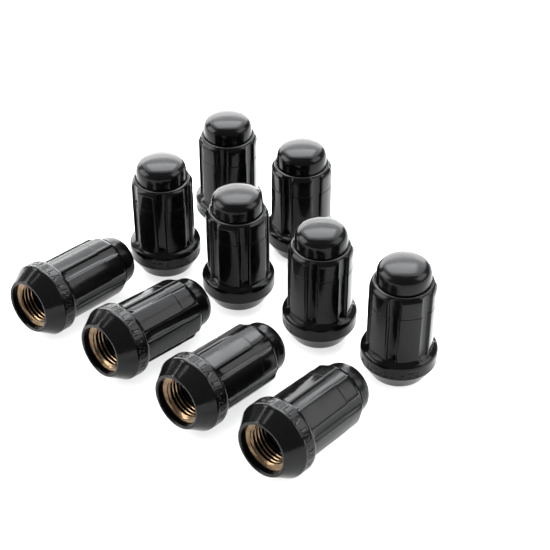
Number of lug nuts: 10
